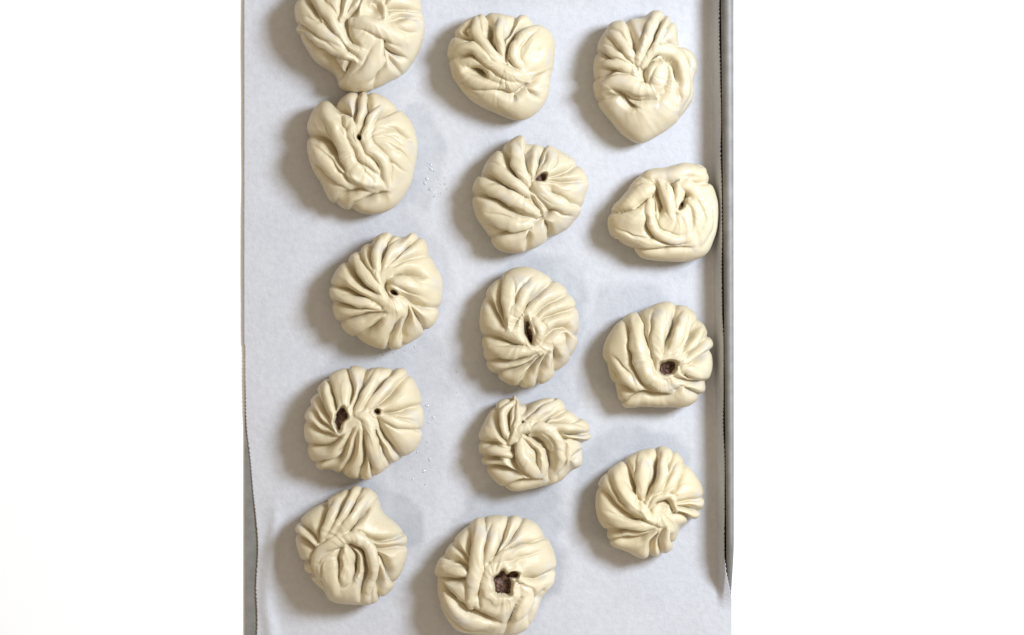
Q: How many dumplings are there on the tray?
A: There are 14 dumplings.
